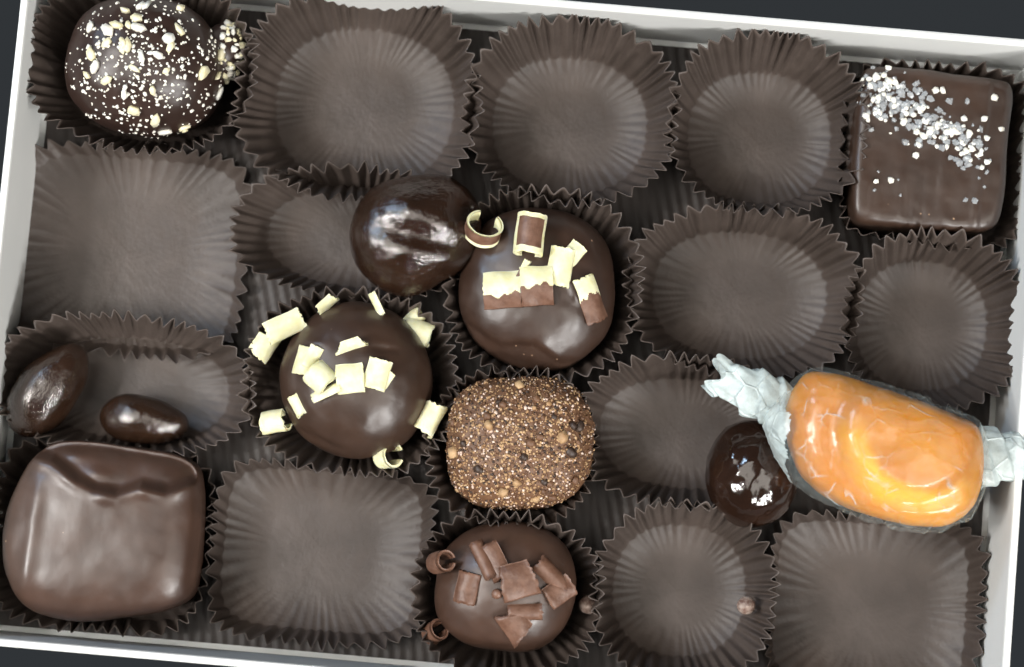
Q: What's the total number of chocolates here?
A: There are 11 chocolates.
